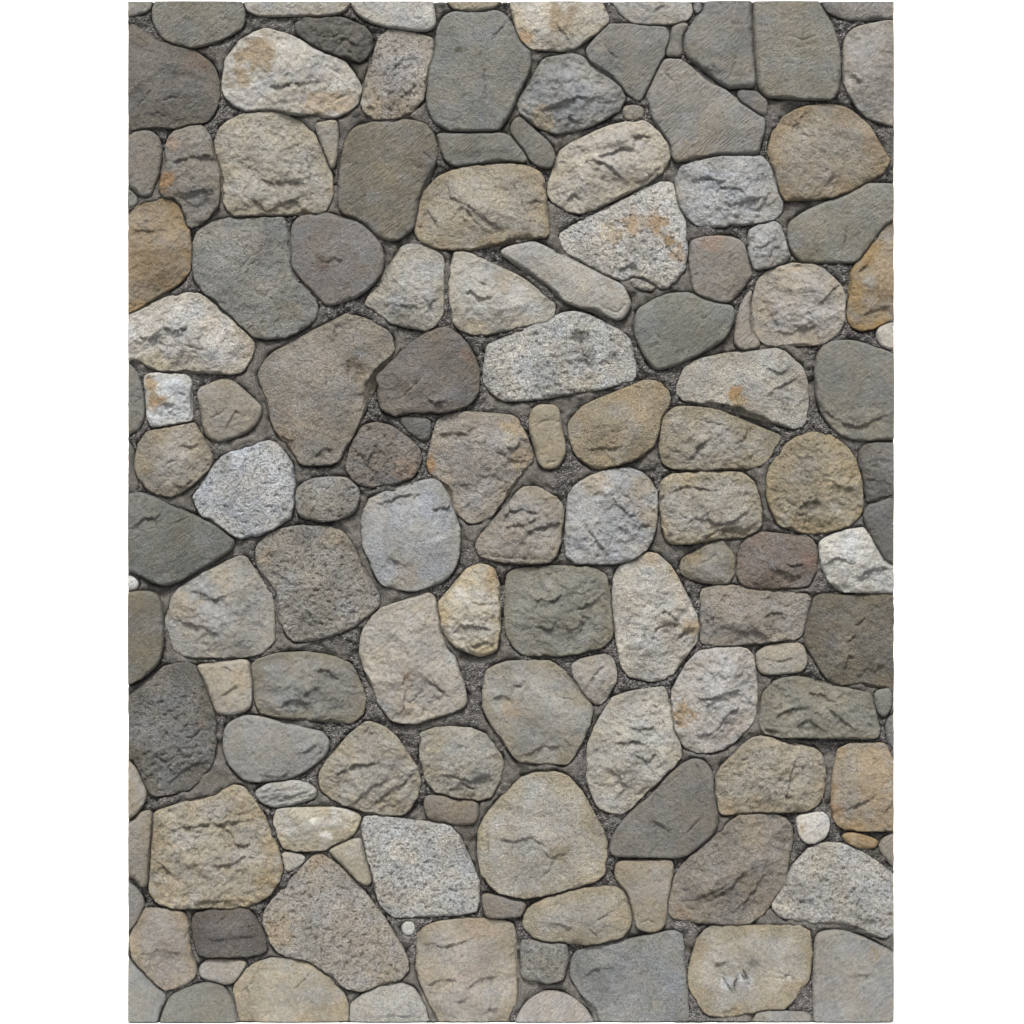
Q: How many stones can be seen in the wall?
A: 143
